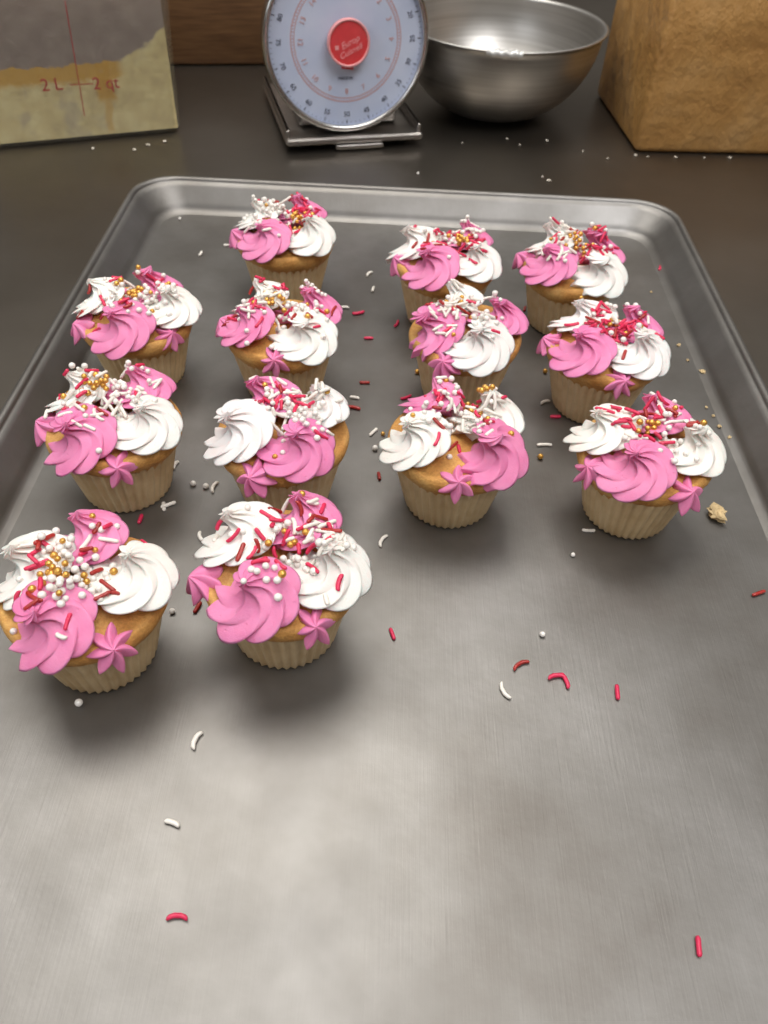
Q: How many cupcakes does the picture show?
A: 13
